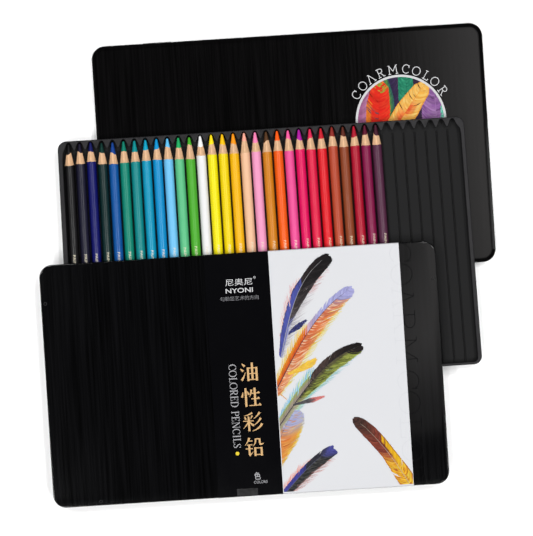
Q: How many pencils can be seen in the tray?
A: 29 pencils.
